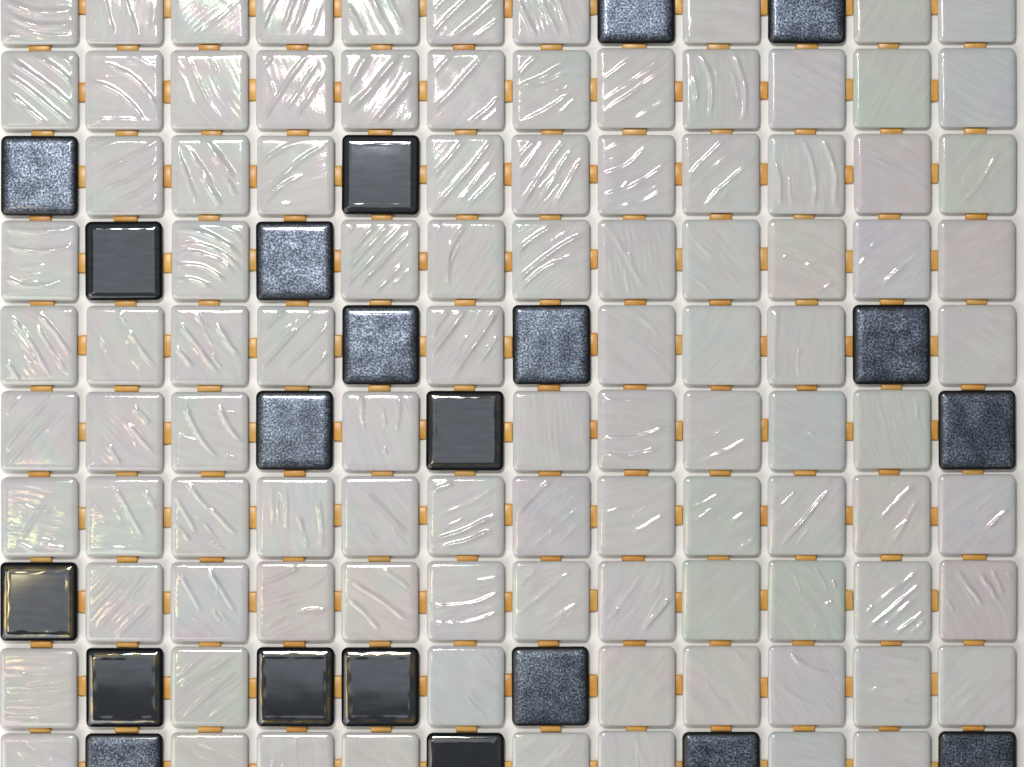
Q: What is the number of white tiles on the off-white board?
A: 99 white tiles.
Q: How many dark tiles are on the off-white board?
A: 21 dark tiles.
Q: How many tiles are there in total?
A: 120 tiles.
